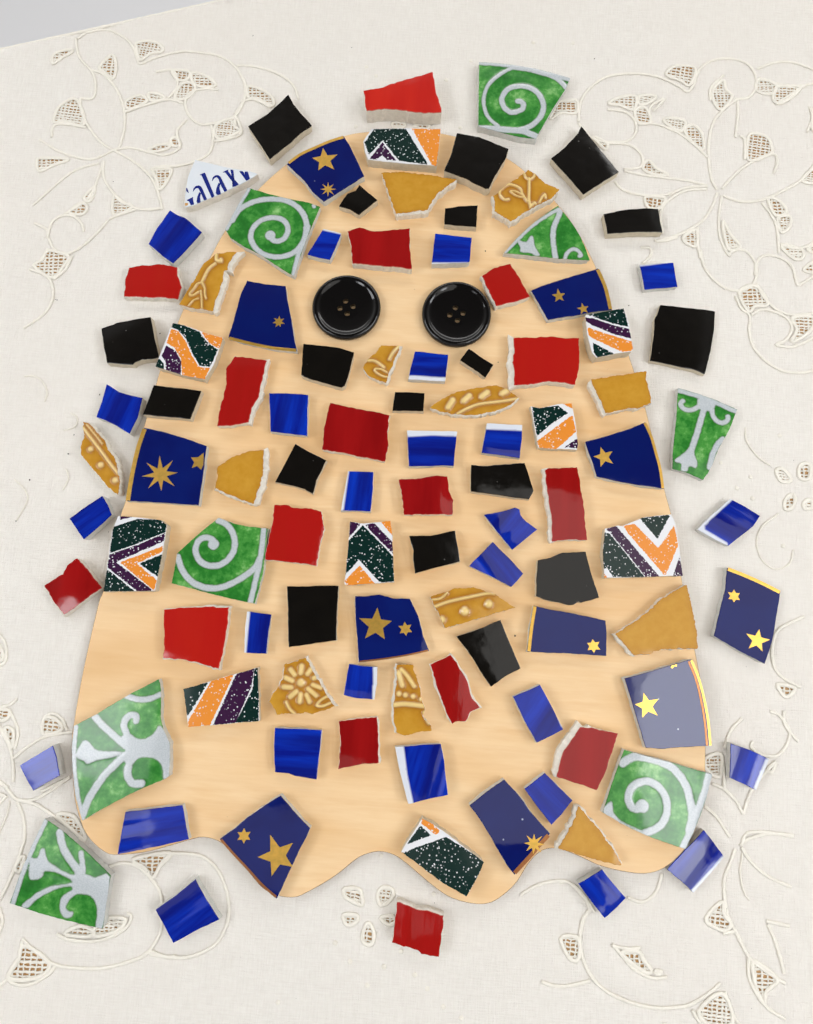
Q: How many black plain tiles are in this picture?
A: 18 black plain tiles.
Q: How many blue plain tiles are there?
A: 26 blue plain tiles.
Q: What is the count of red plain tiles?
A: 16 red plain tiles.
